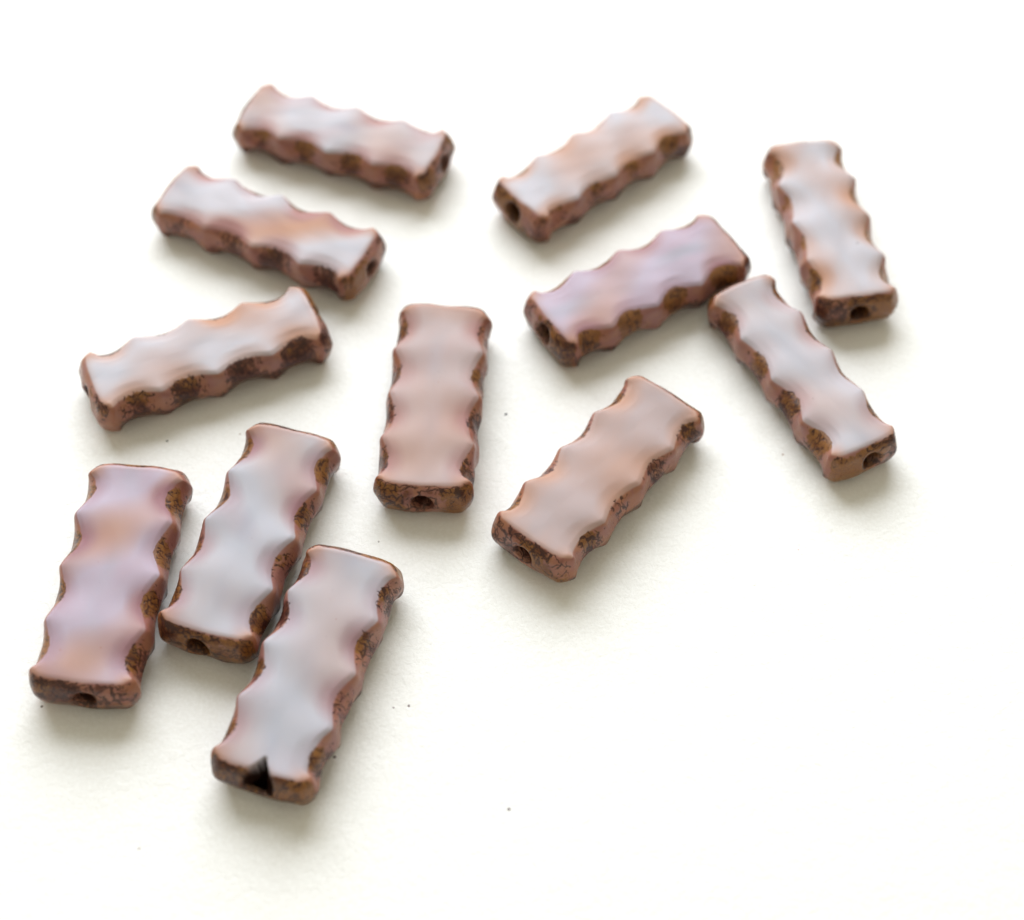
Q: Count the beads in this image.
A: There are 12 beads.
